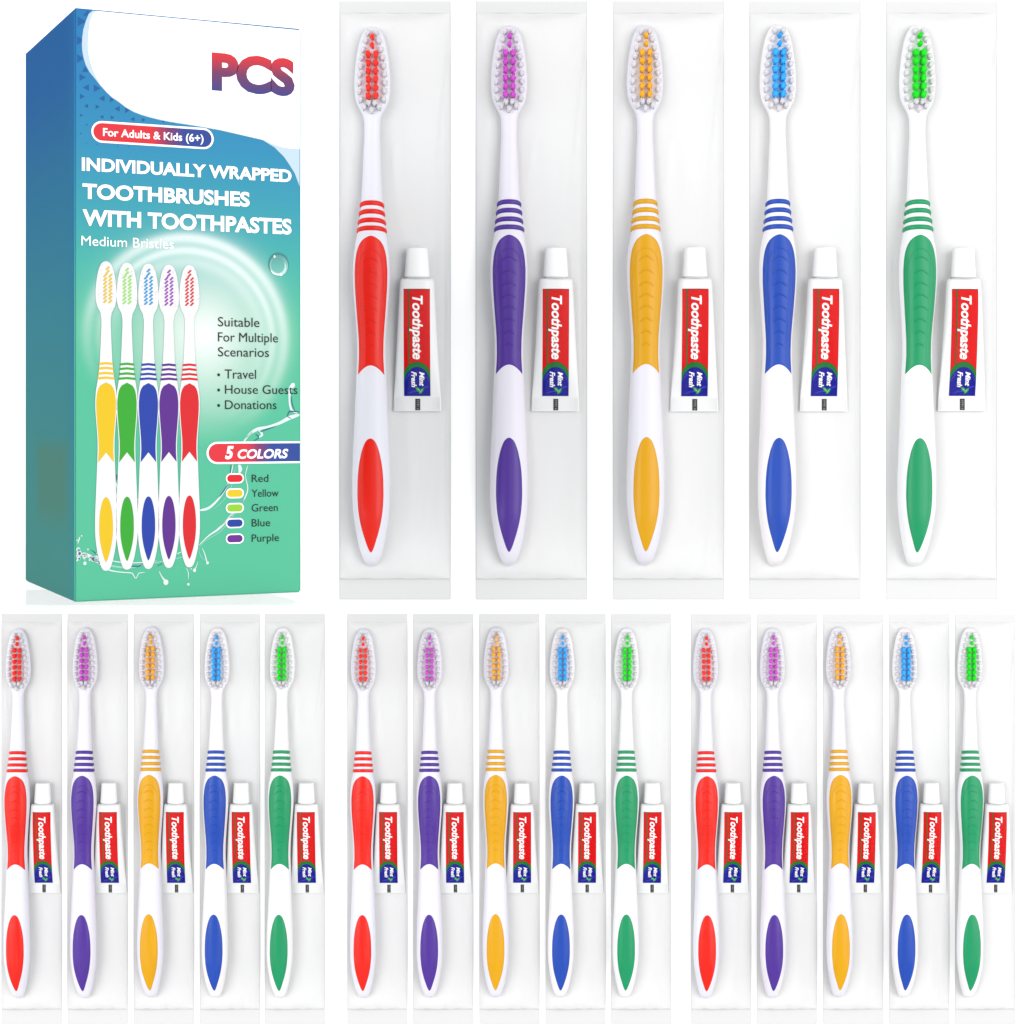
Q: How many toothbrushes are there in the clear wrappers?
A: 20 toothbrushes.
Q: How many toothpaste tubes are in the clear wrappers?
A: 20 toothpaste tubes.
